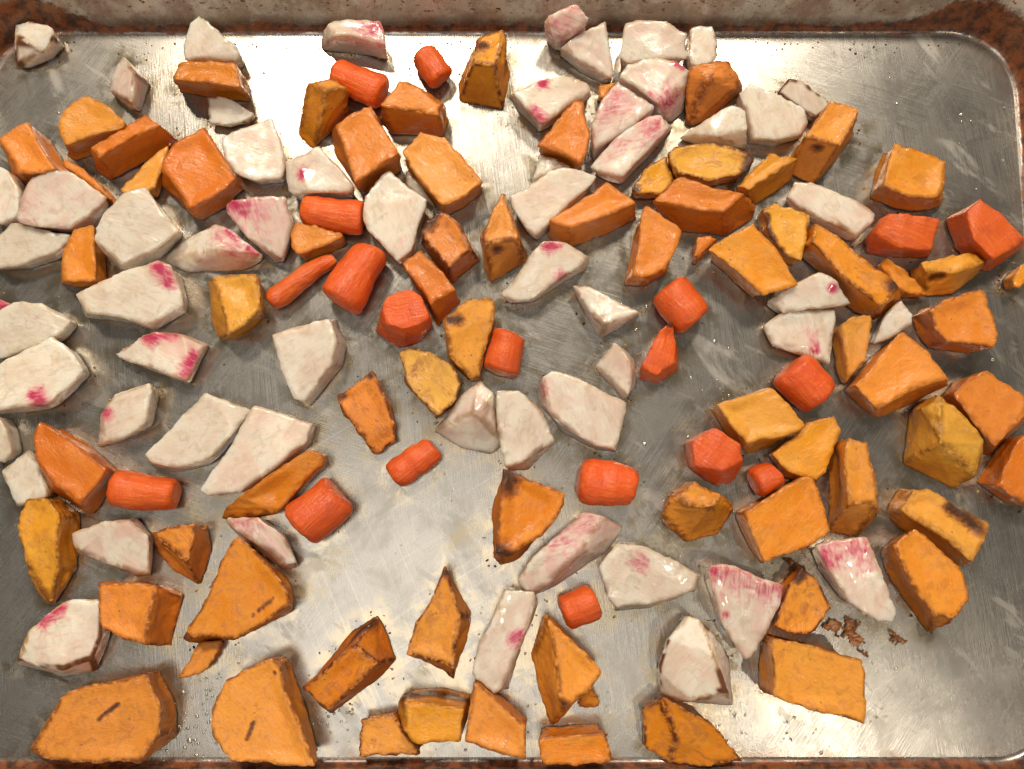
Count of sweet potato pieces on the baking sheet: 72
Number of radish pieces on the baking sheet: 58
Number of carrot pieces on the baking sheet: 19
